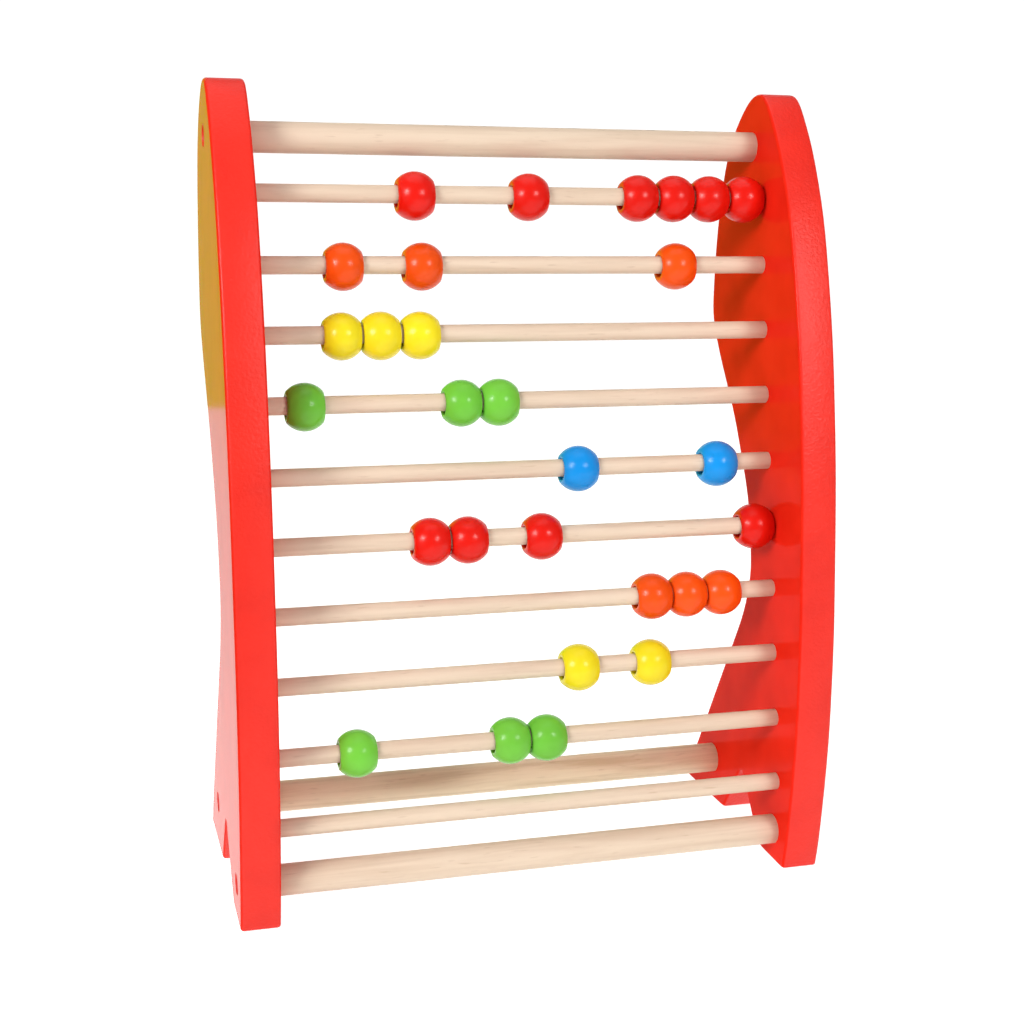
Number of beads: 29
